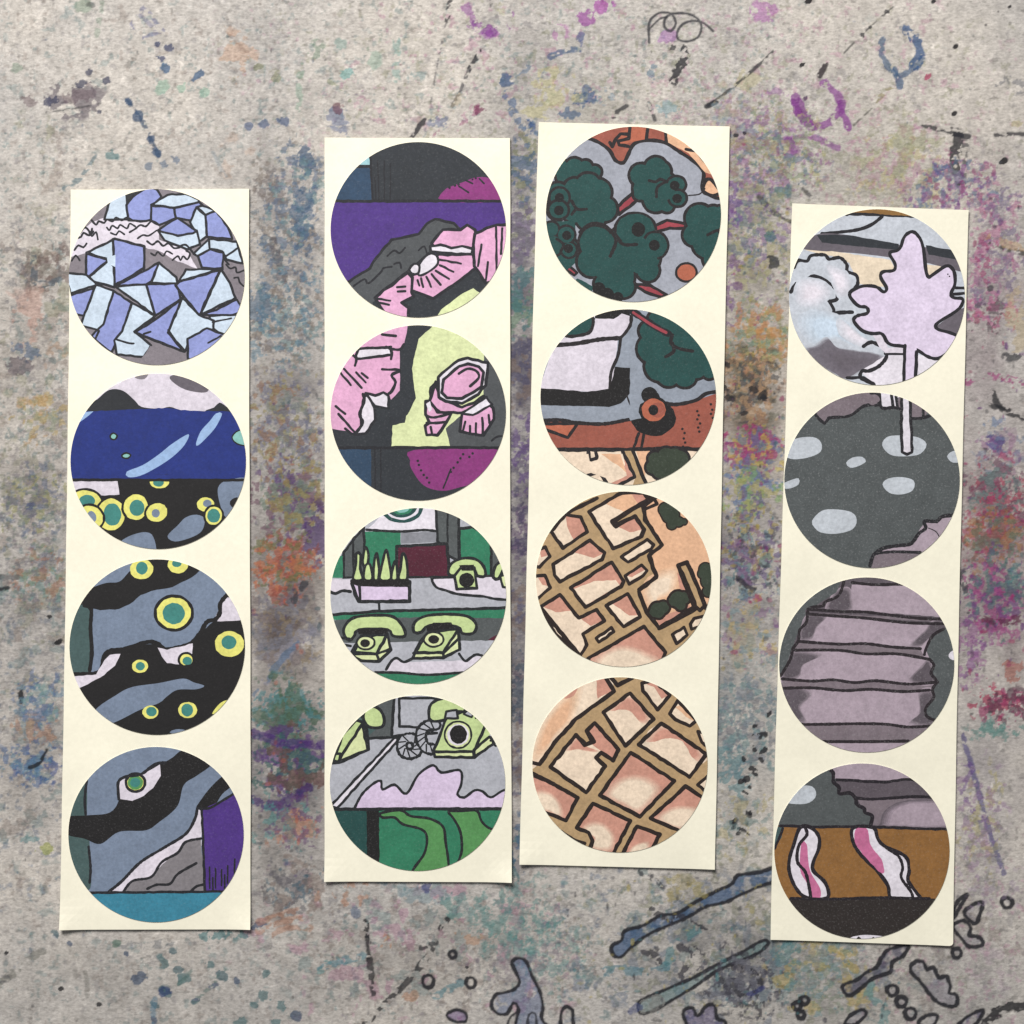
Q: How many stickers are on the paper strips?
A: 16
